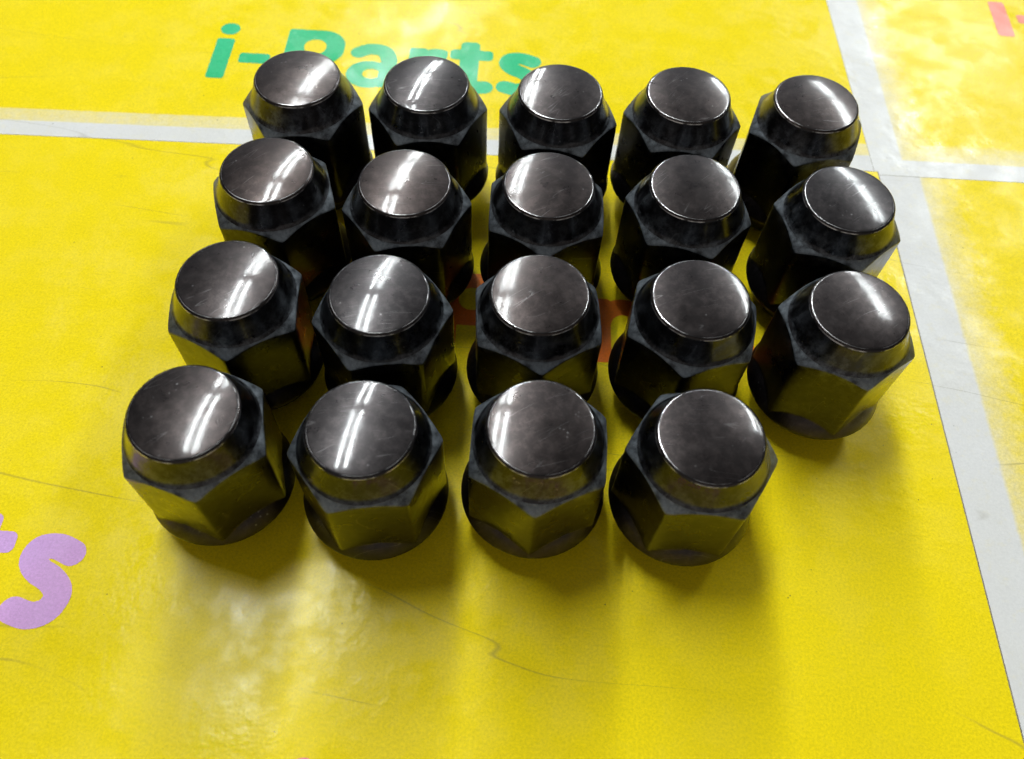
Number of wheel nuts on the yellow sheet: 19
